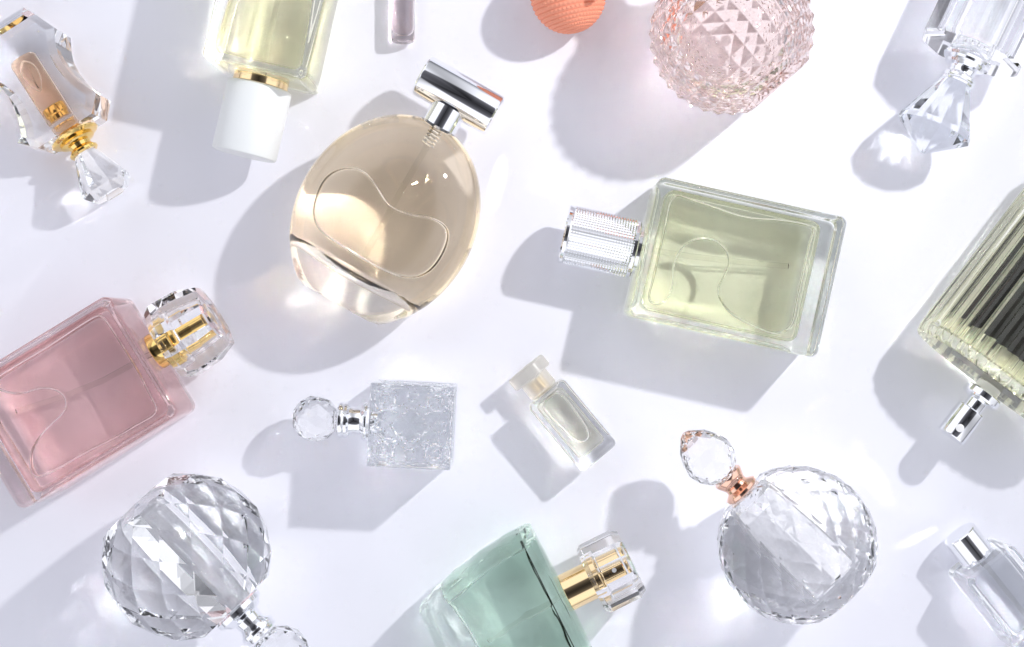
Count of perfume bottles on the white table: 15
